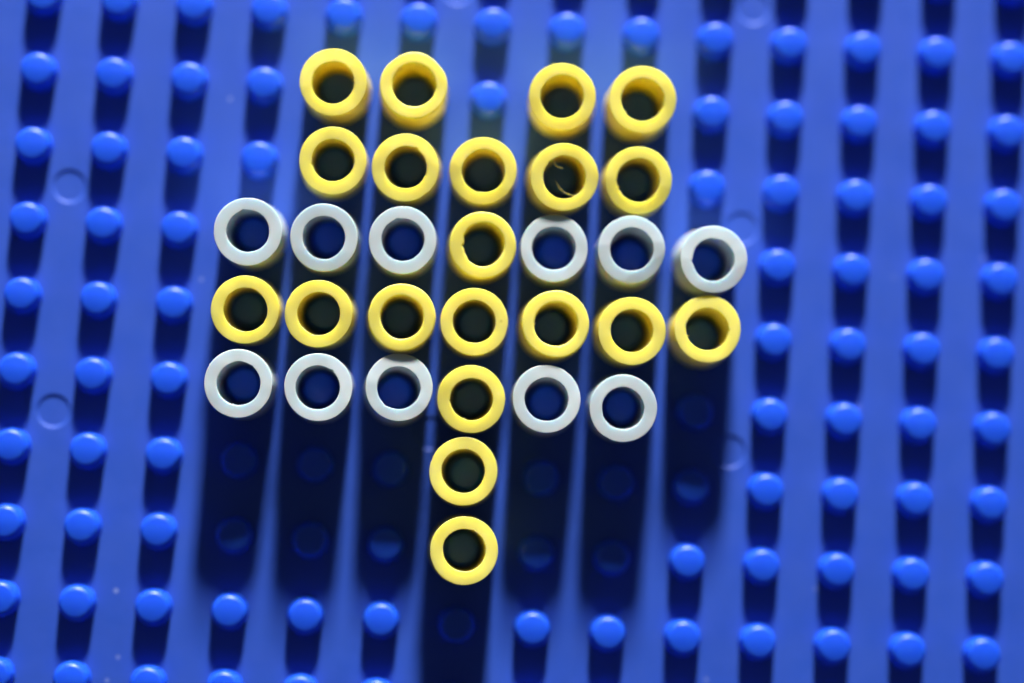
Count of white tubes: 11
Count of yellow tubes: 20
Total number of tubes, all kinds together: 31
